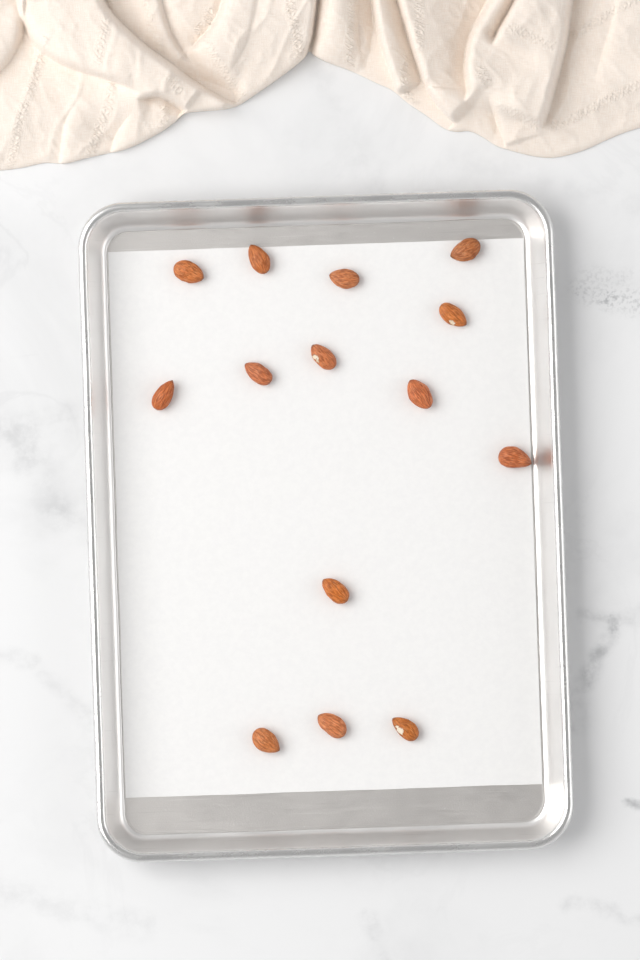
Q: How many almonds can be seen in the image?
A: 14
